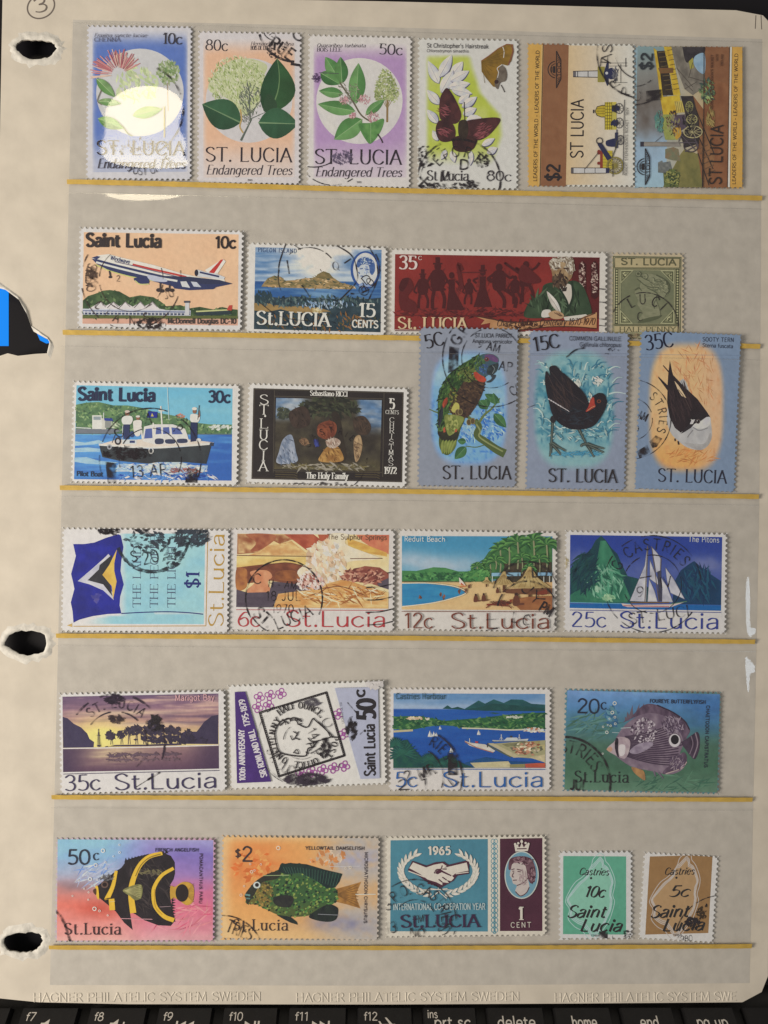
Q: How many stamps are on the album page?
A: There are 28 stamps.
